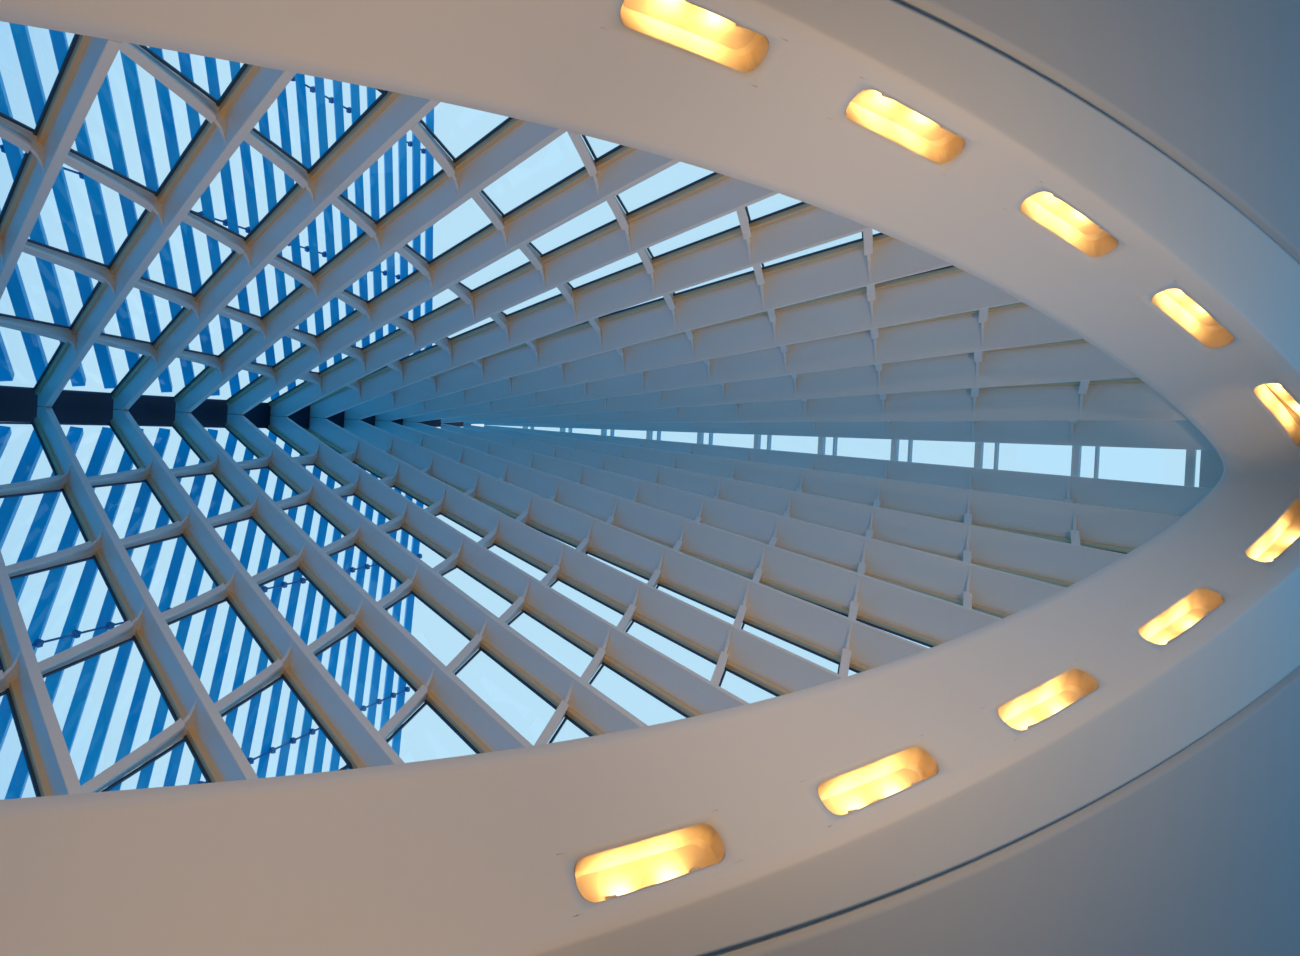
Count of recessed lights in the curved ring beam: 10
